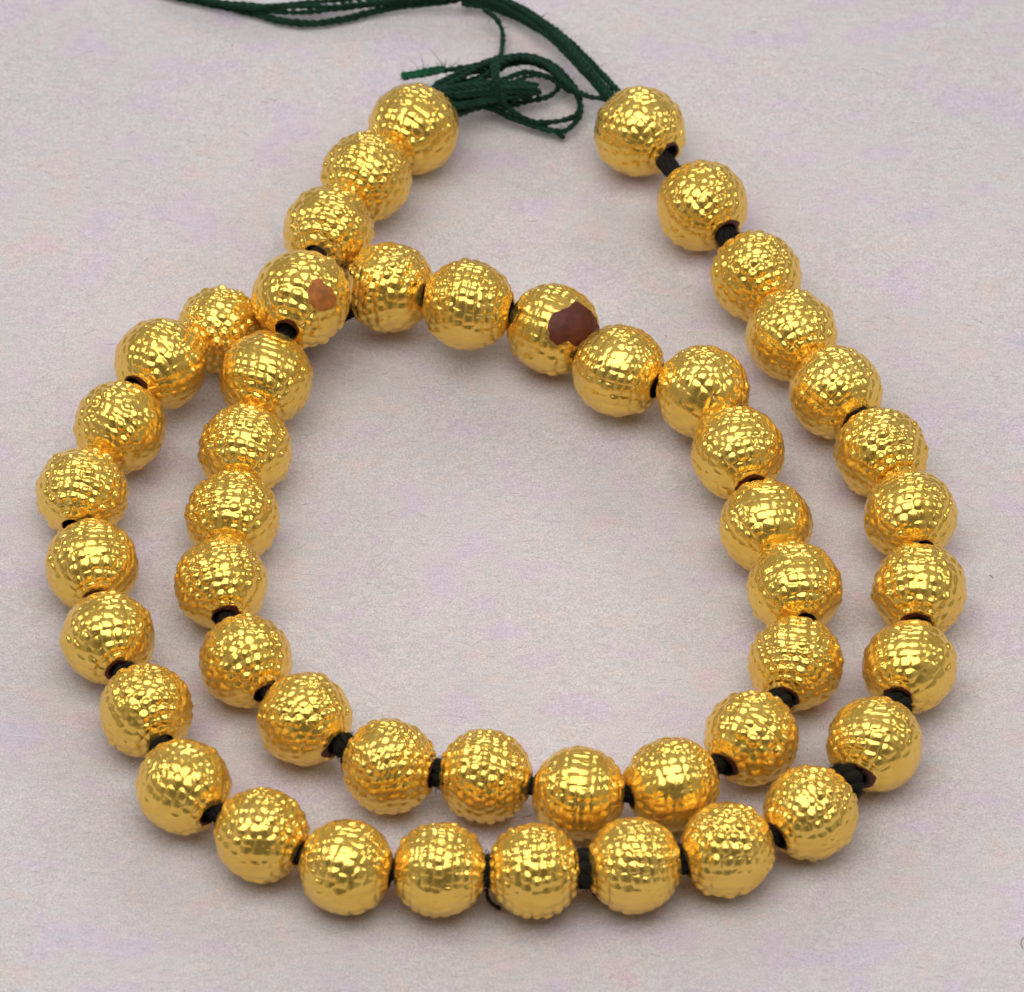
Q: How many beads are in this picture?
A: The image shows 49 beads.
